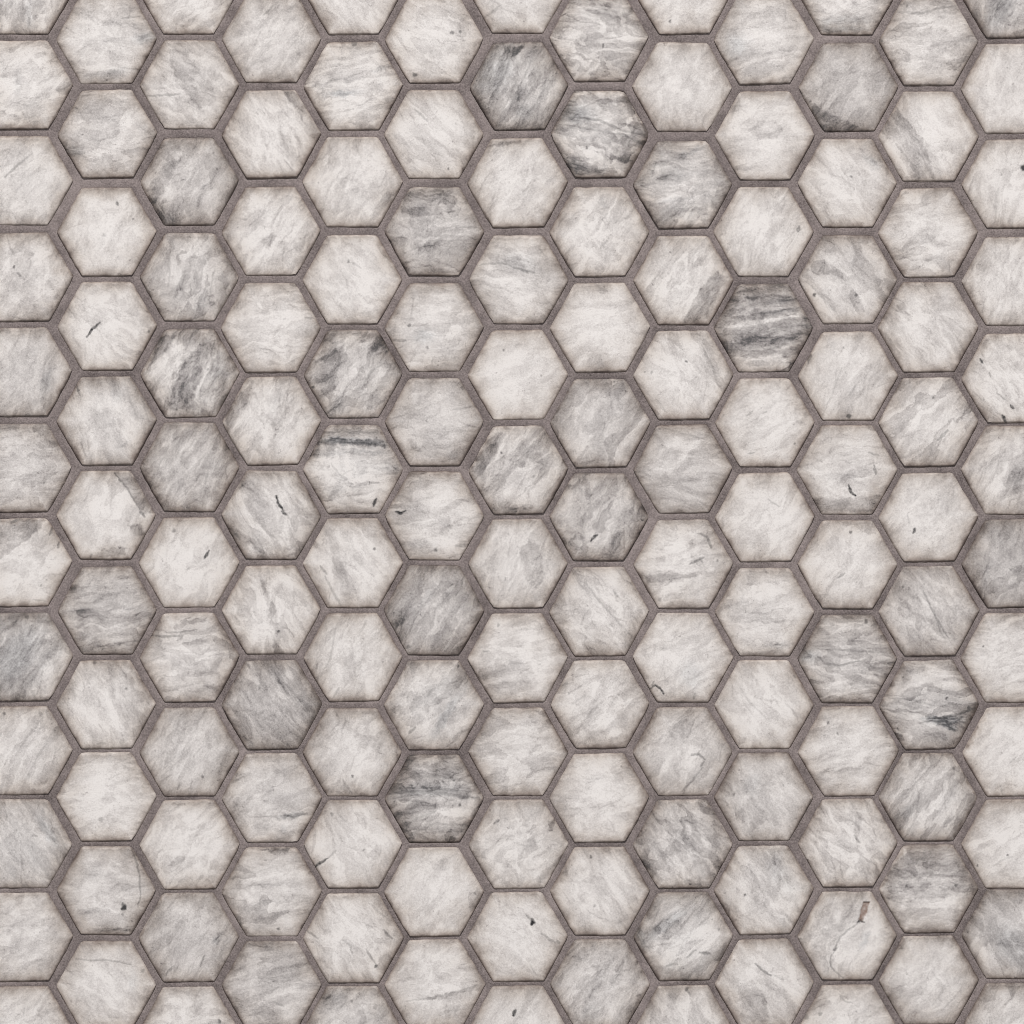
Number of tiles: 150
